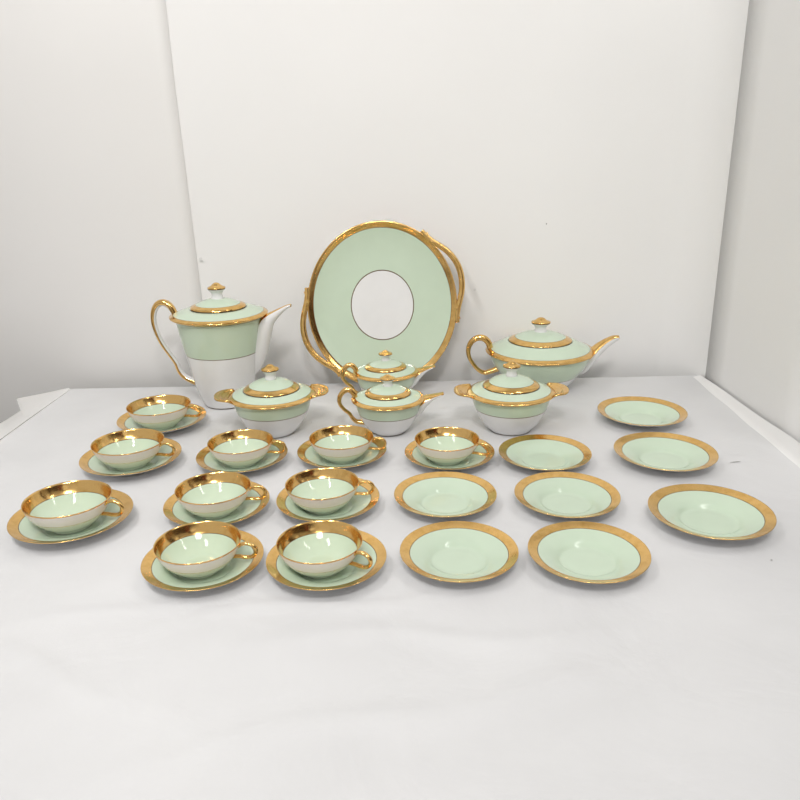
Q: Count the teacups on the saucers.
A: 10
